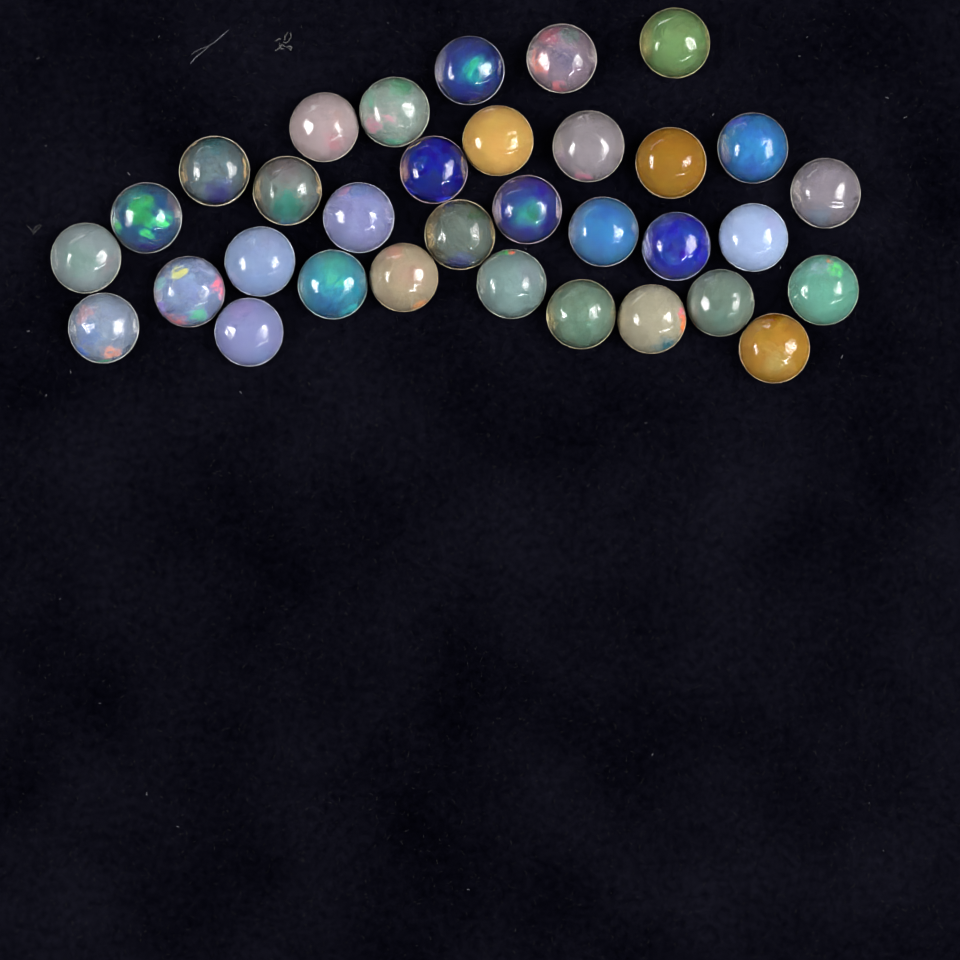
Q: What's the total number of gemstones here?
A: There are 33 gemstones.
